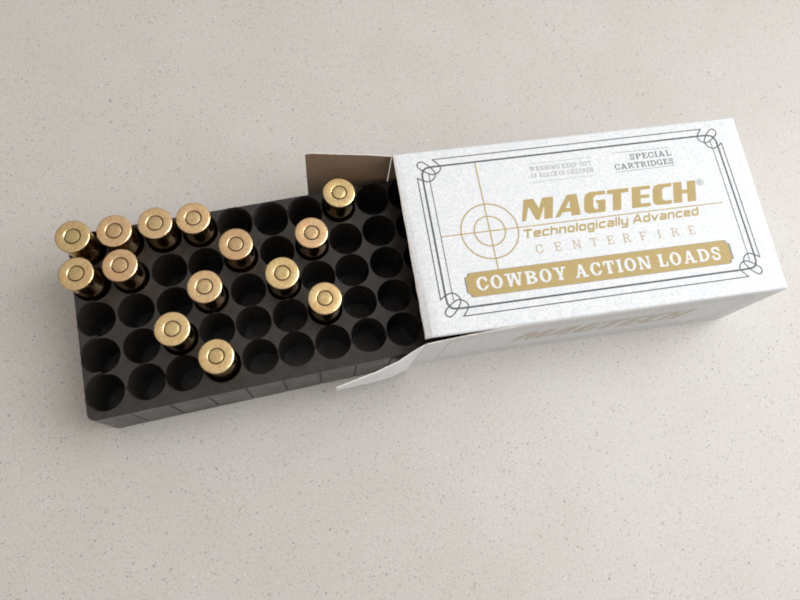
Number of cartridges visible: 14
